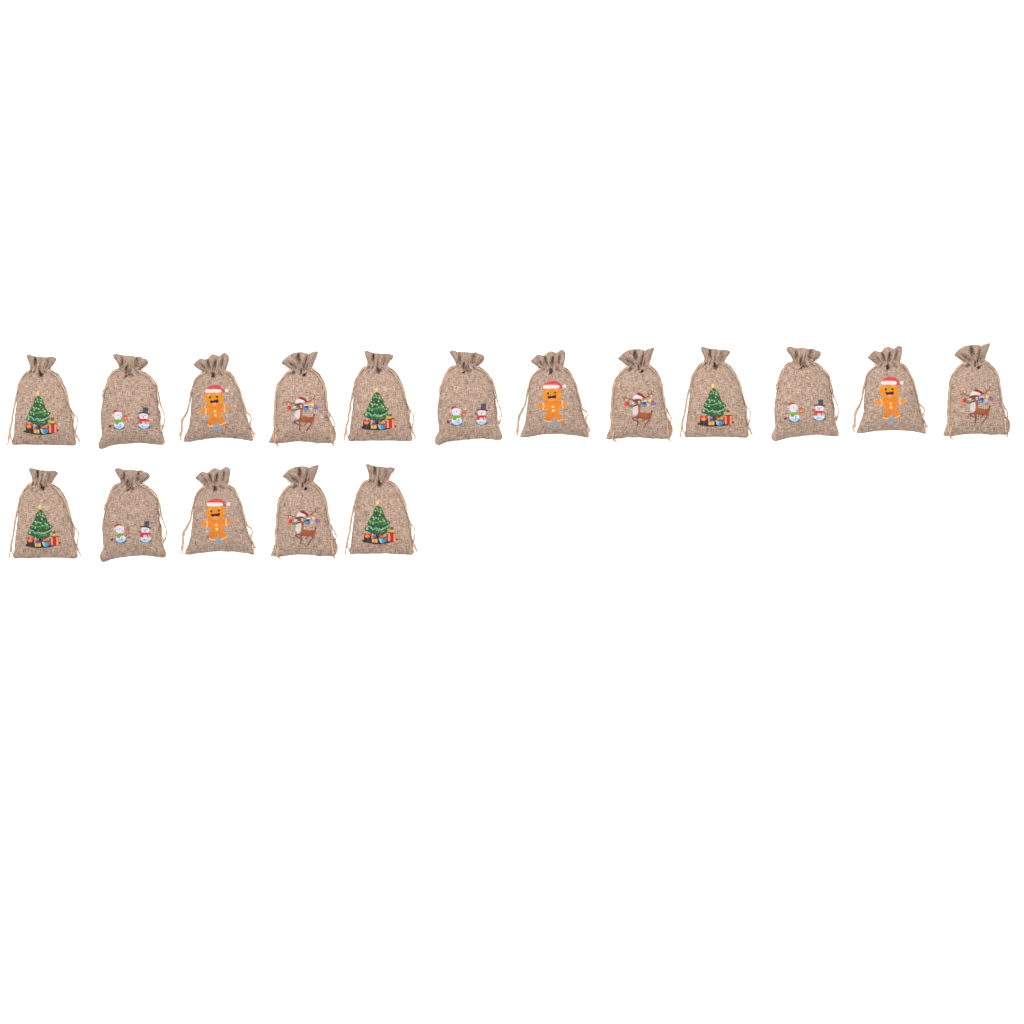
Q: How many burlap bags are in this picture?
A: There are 17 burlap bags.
